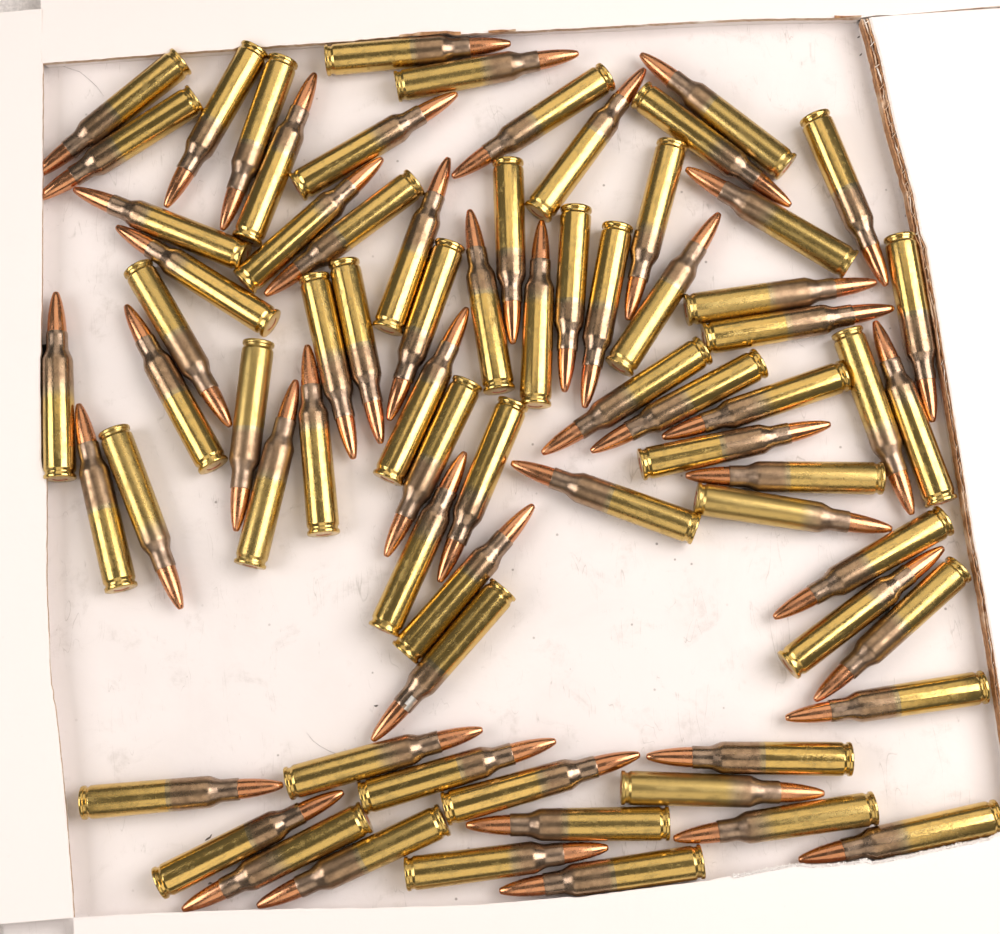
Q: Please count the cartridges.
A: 73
